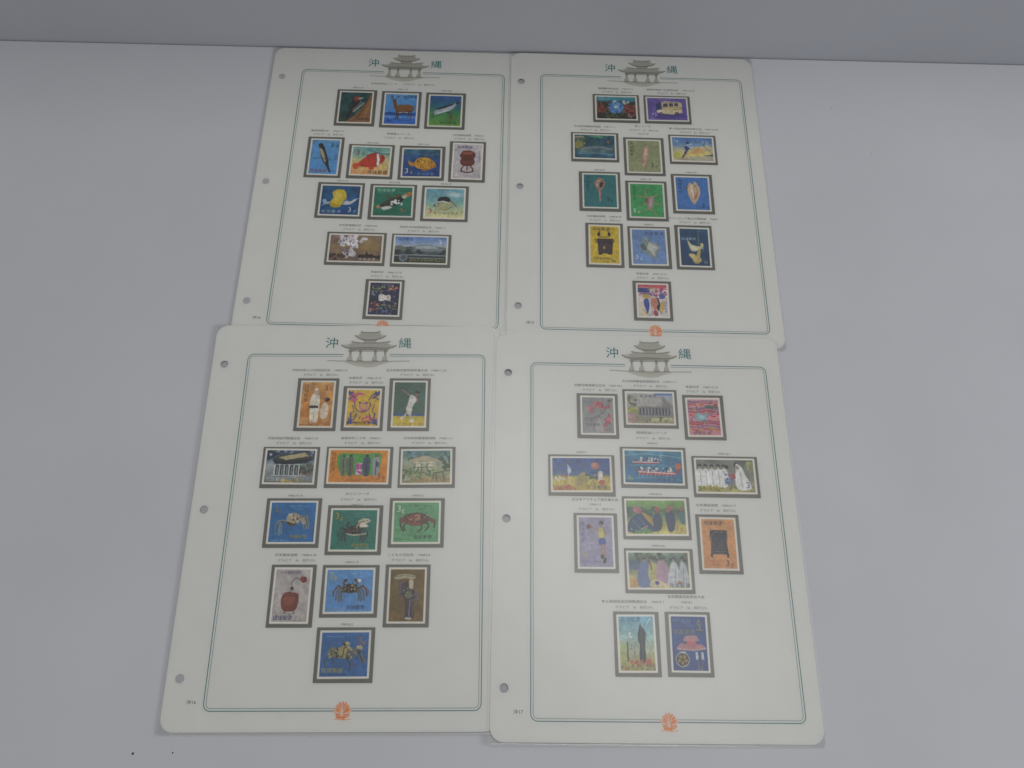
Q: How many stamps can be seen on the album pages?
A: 50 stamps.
